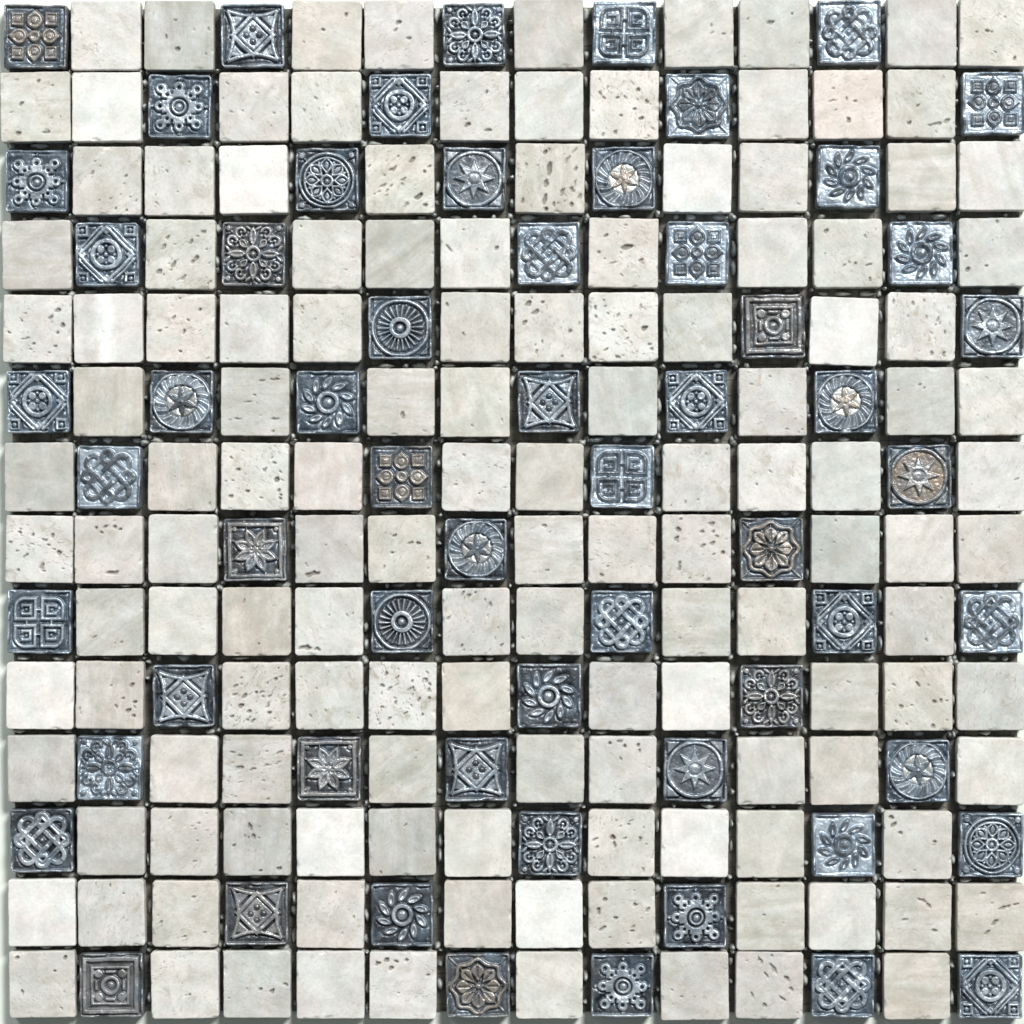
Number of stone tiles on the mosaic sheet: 136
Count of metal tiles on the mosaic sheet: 60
